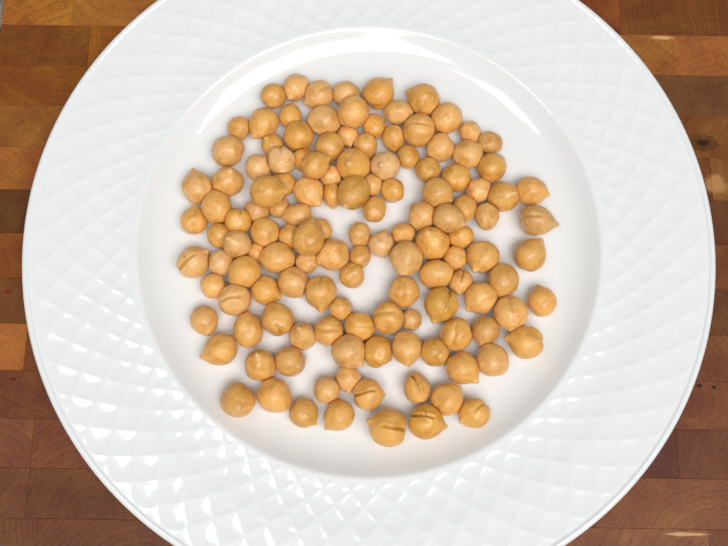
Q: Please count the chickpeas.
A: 132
